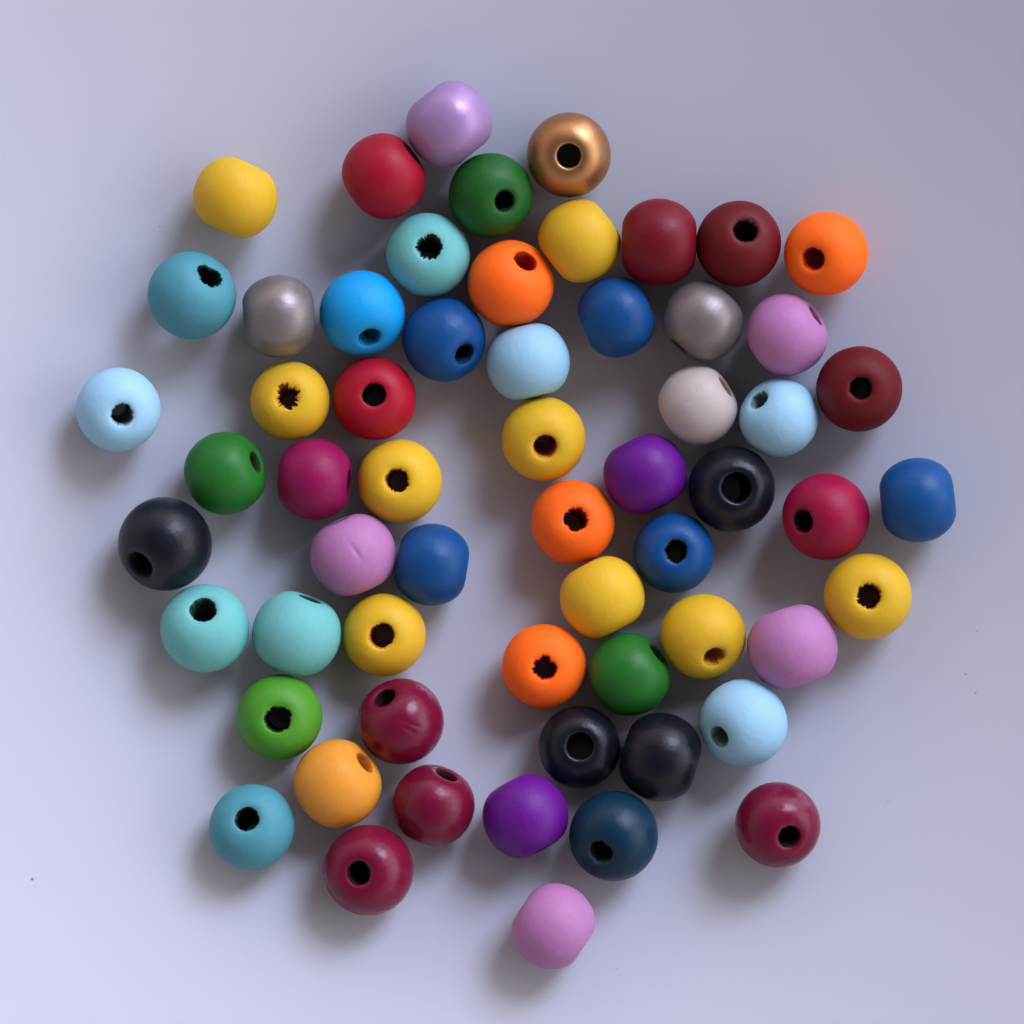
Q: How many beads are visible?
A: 60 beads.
